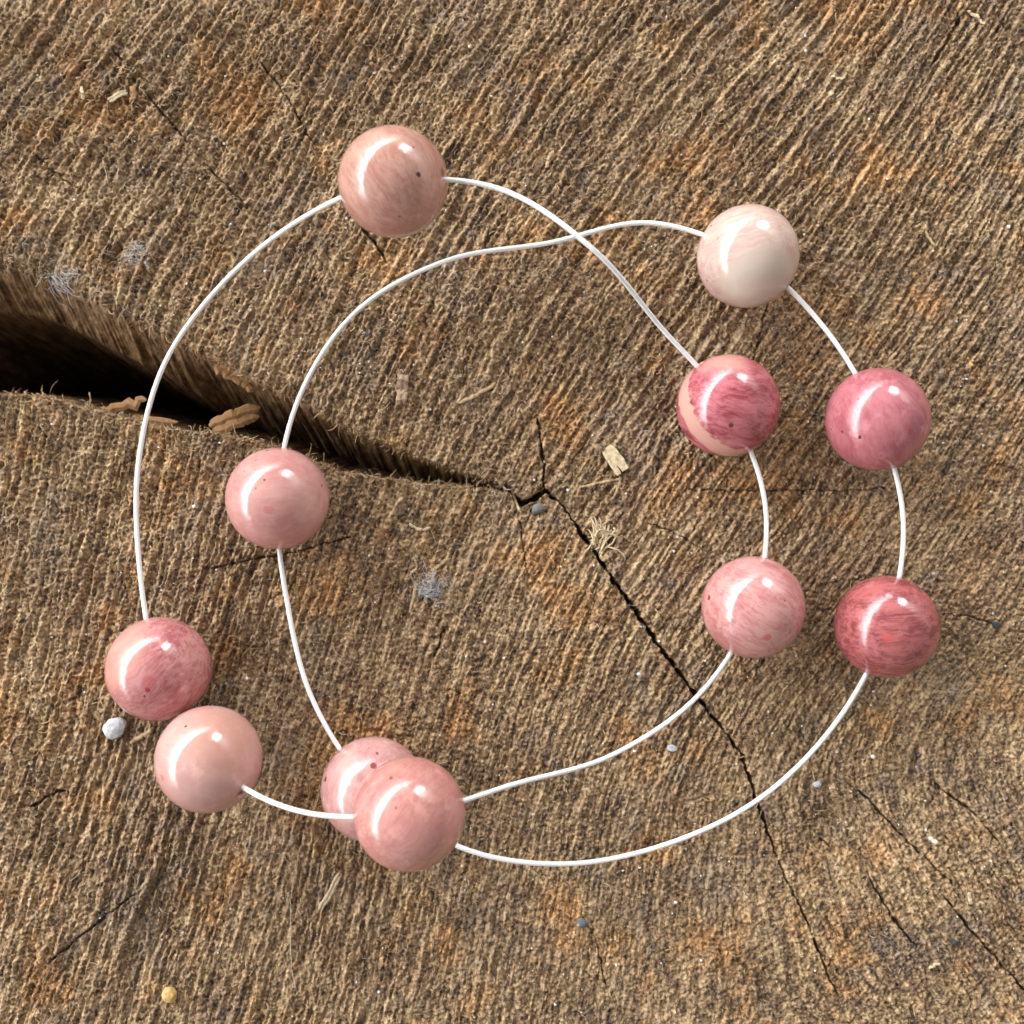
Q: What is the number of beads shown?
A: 11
